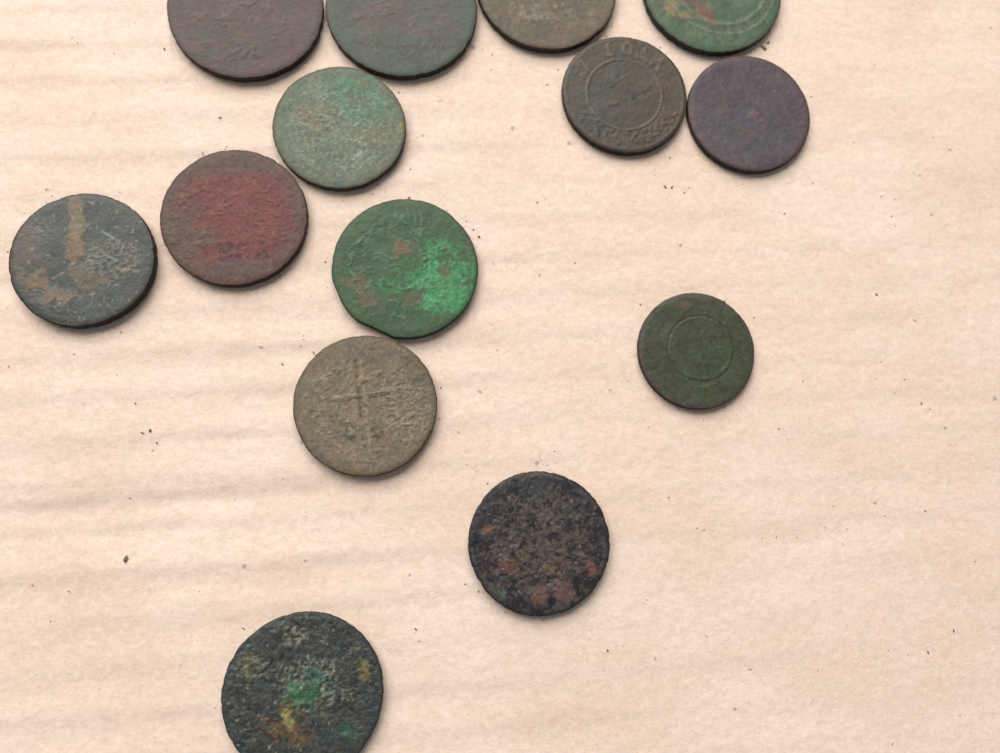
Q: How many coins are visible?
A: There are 14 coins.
